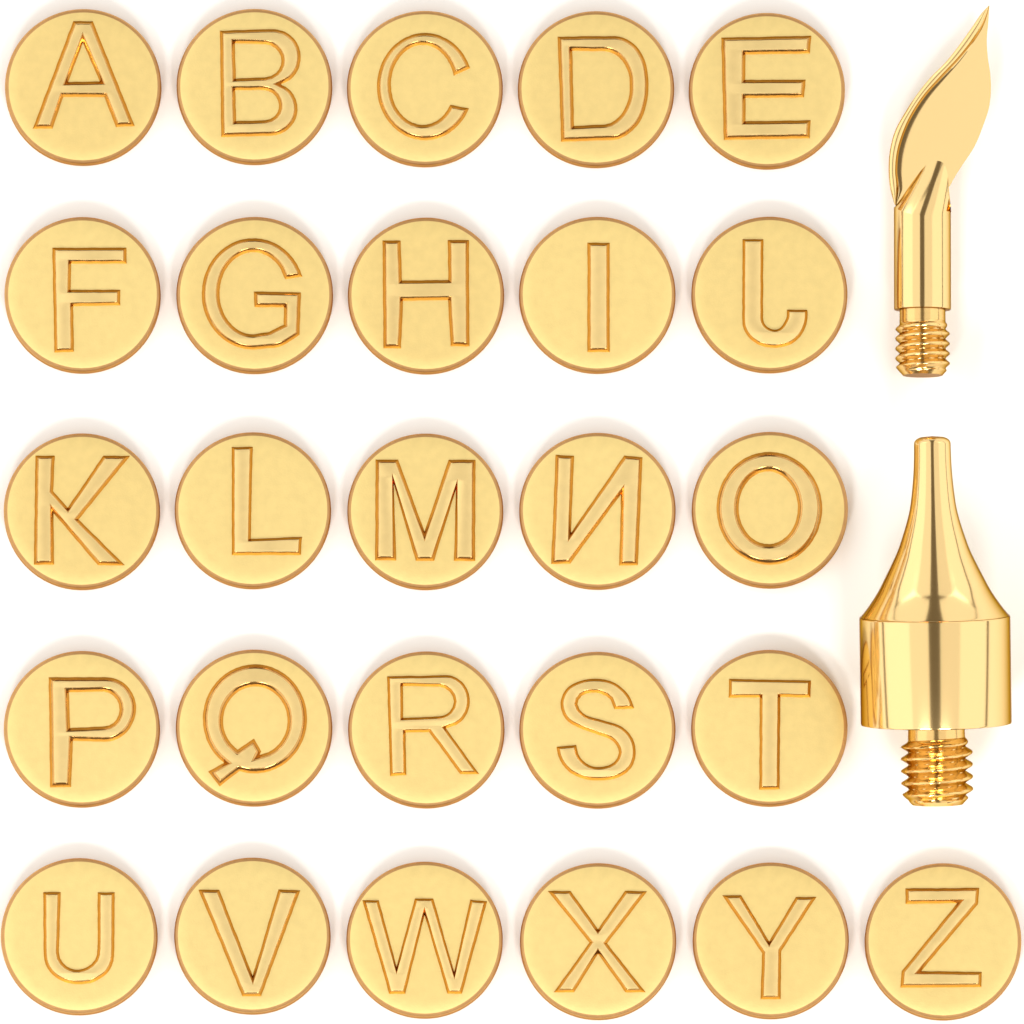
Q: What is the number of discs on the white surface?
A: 26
